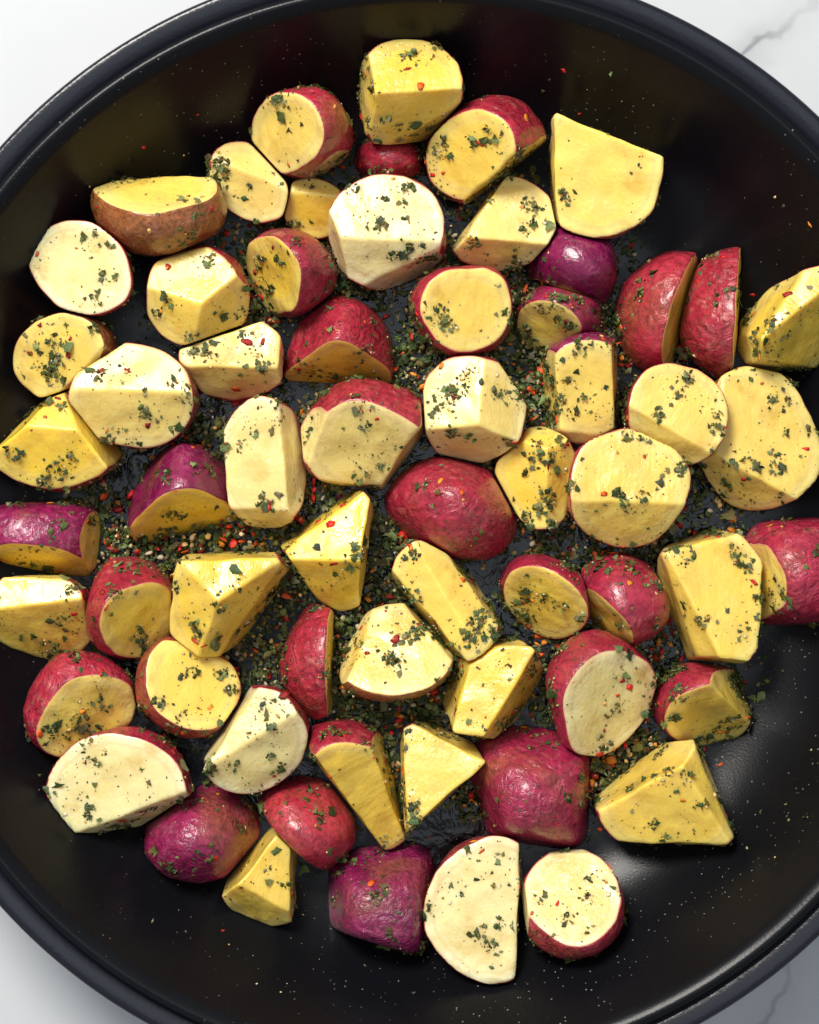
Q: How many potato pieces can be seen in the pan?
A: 63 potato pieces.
